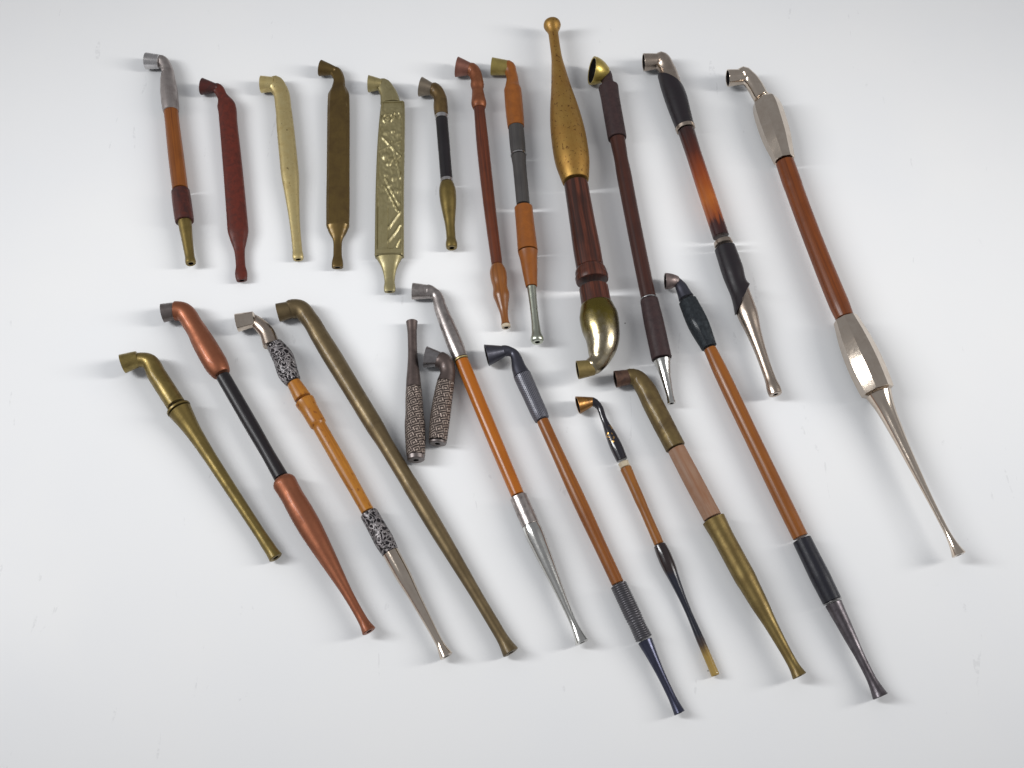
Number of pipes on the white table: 22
